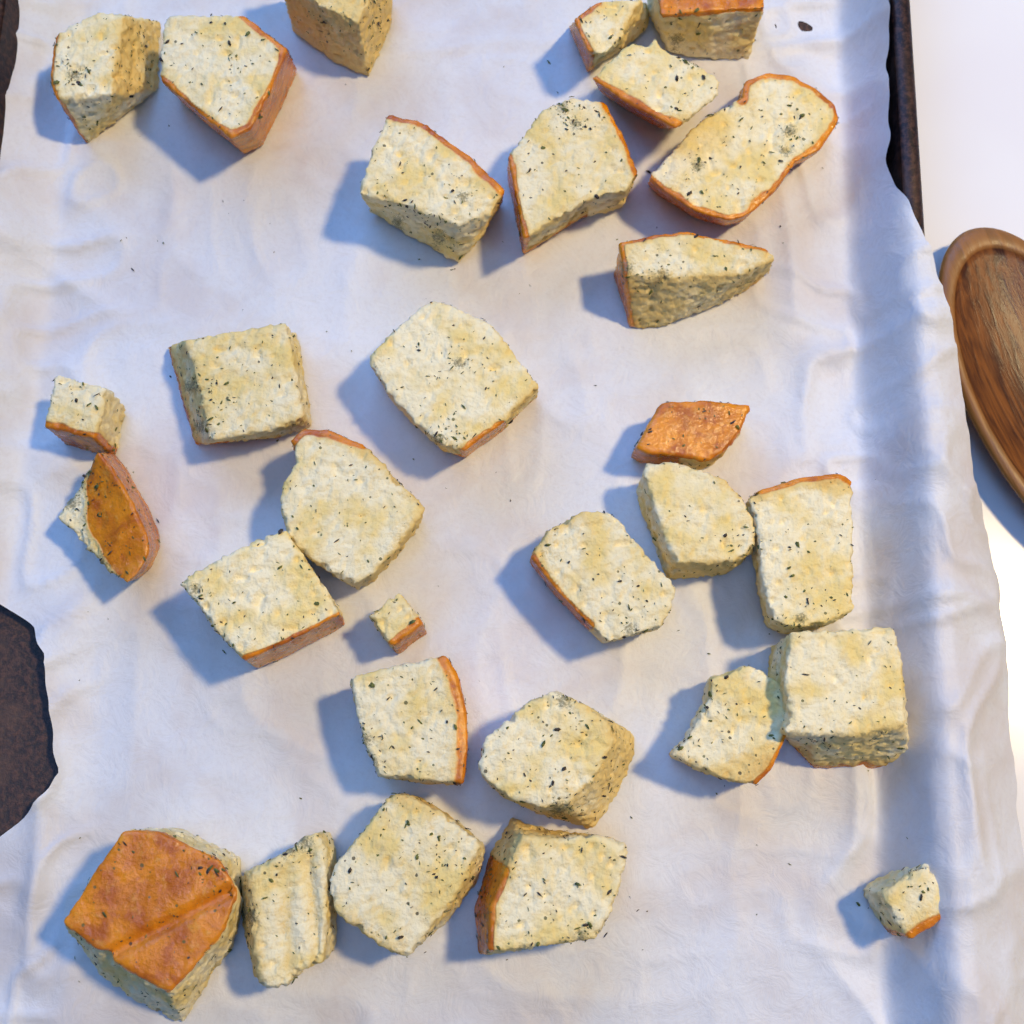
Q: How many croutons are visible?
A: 30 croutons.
